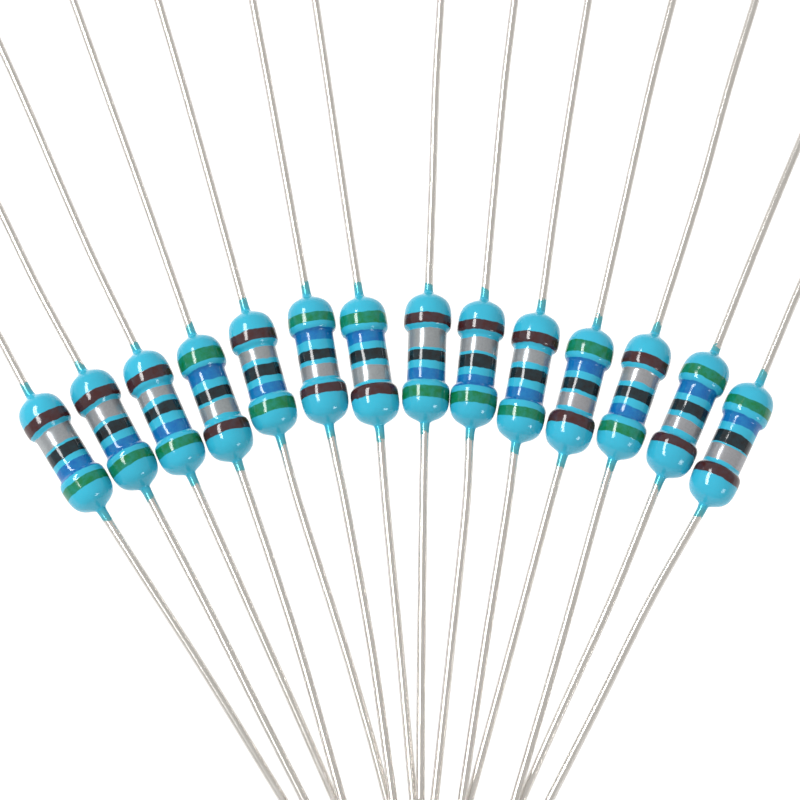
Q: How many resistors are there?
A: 14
